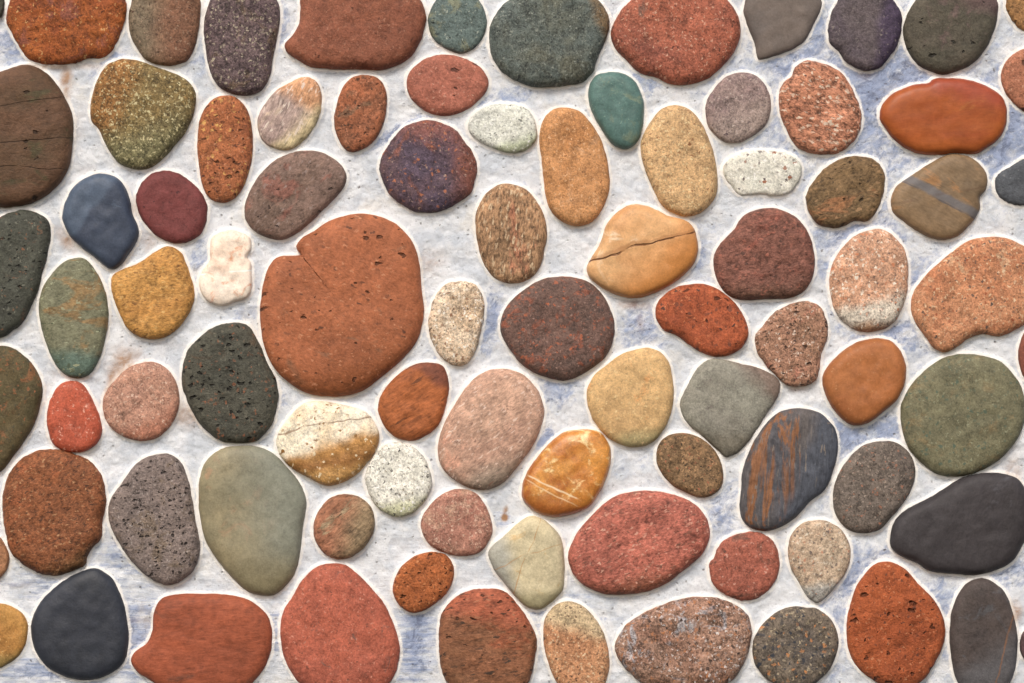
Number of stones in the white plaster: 88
